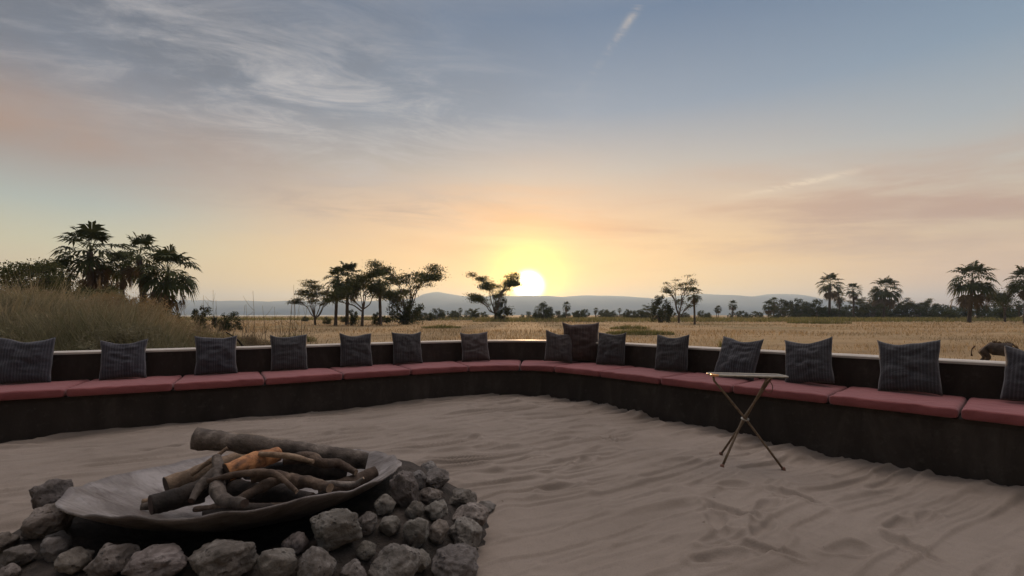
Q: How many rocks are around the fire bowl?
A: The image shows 36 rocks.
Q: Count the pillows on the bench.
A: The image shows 15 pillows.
